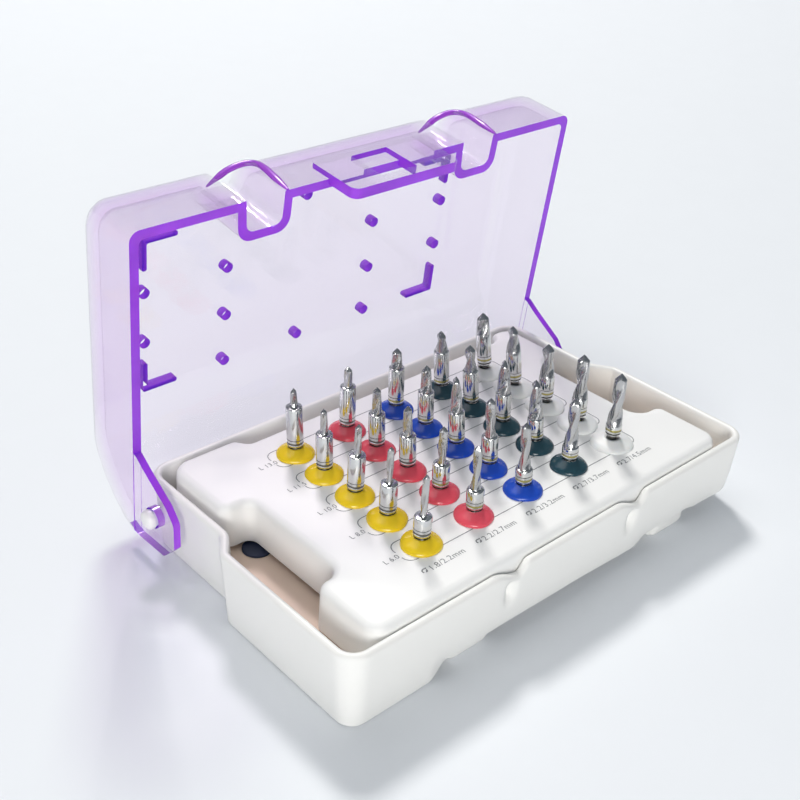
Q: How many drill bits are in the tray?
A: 25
